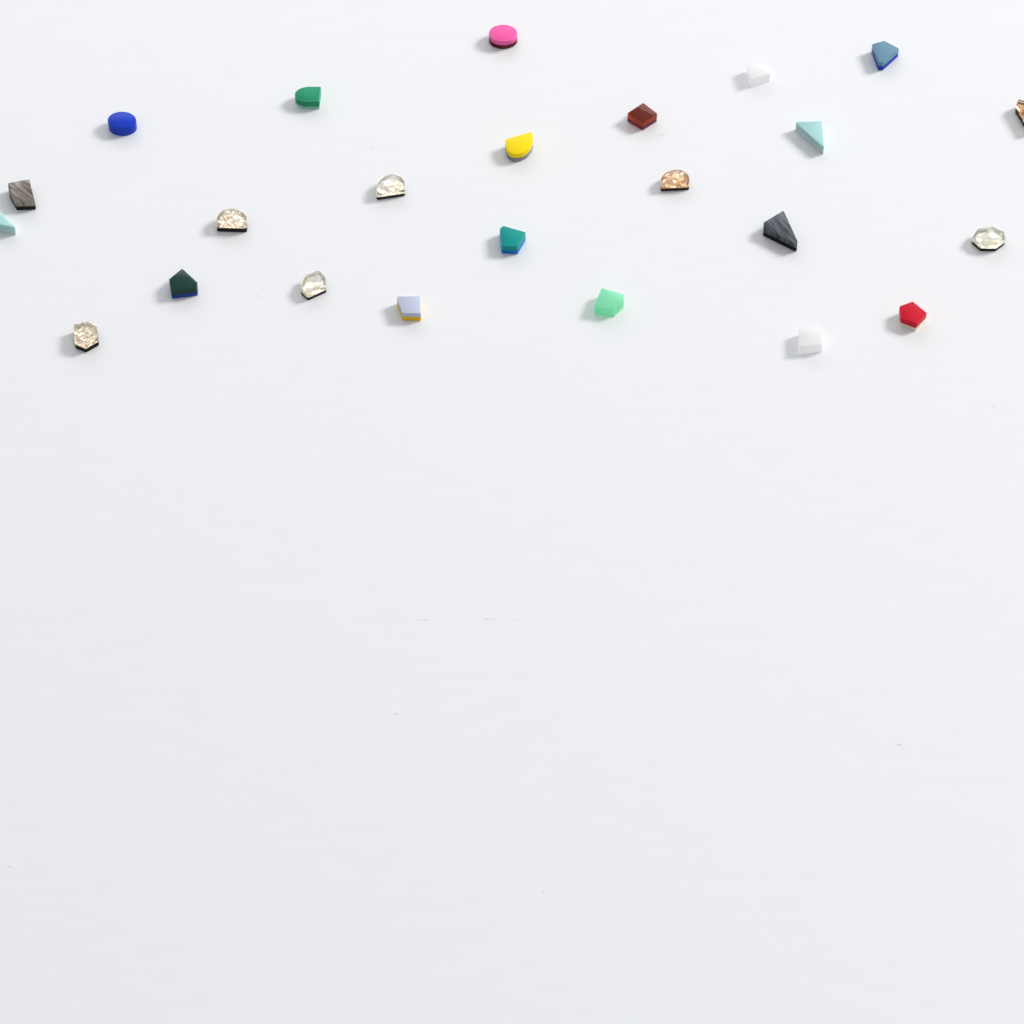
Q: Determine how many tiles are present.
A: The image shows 24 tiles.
